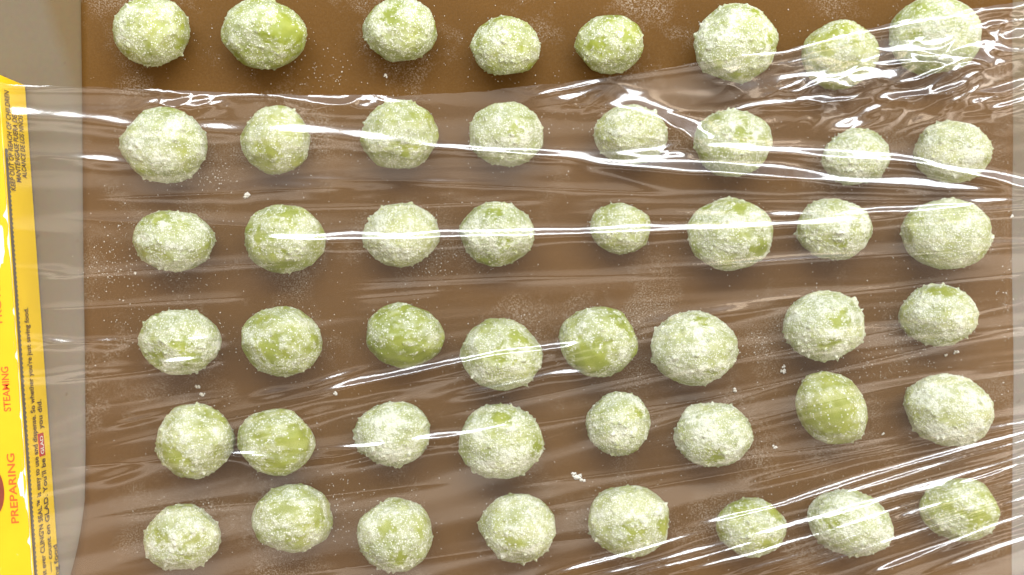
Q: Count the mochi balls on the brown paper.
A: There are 48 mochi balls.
